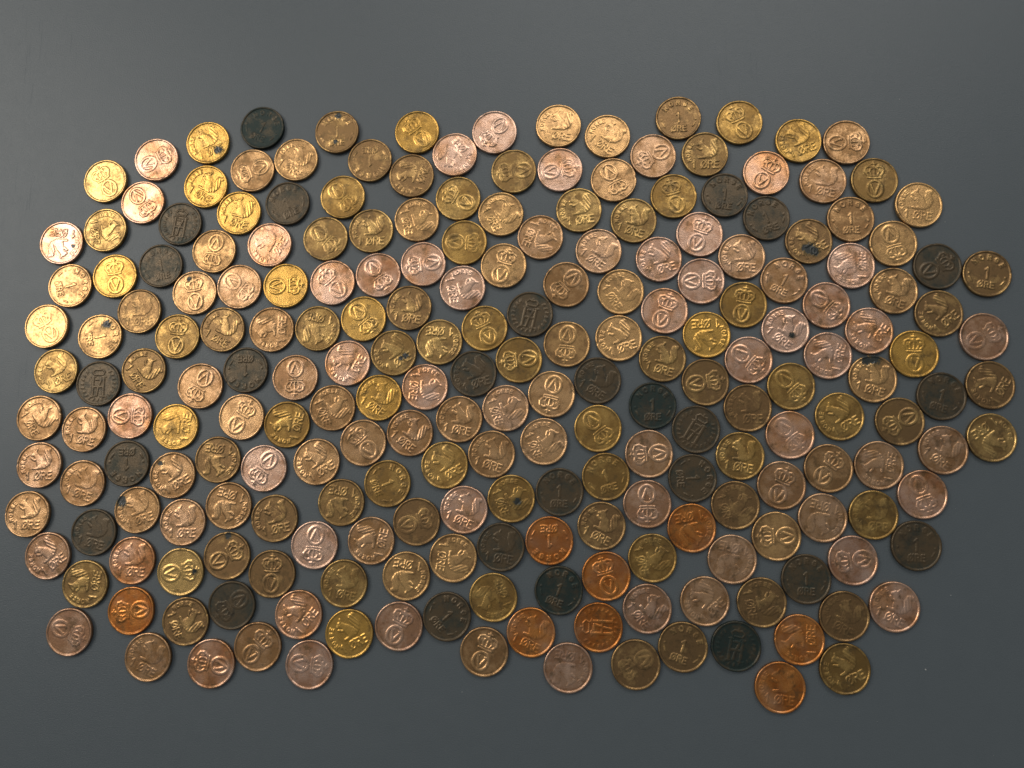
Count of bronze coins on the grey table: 199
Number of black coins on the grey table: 26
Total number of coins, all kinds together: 225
